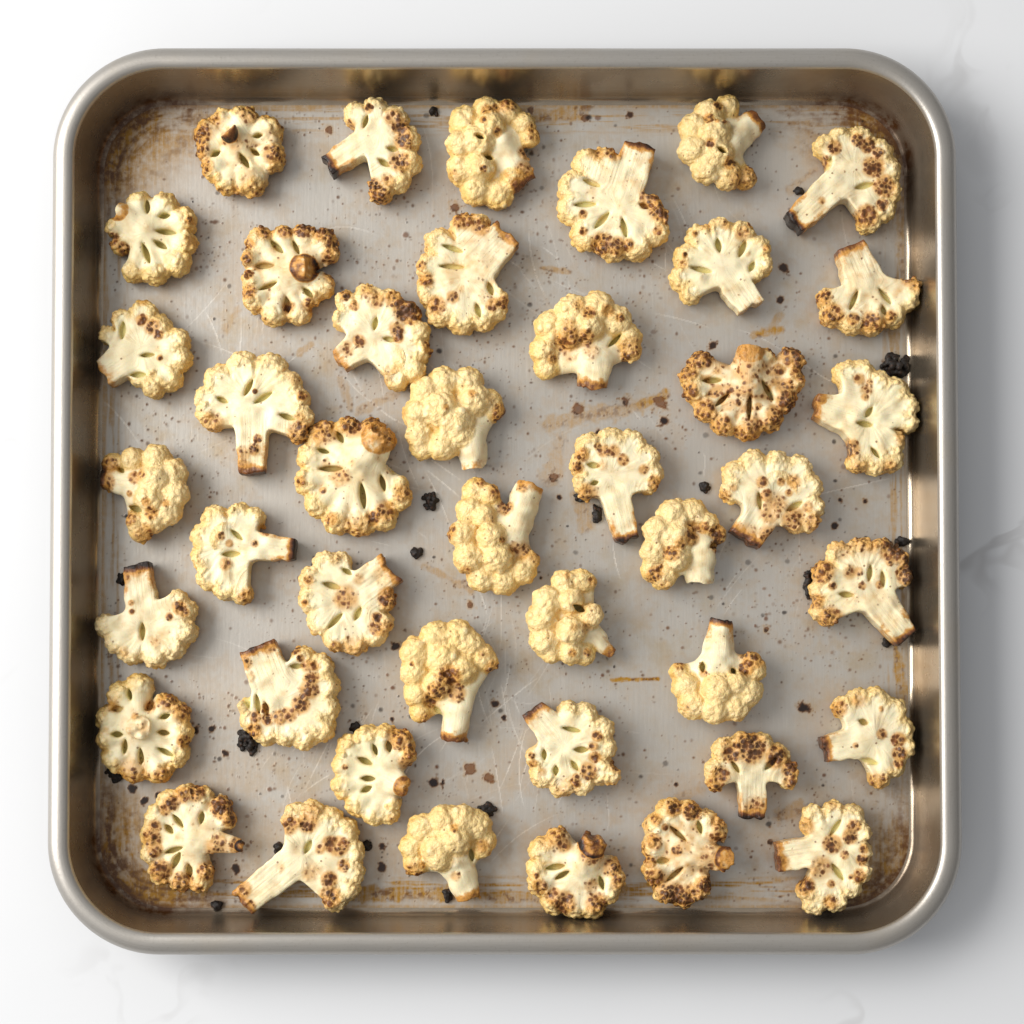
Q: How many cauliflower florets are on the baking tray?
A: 43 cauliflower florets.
